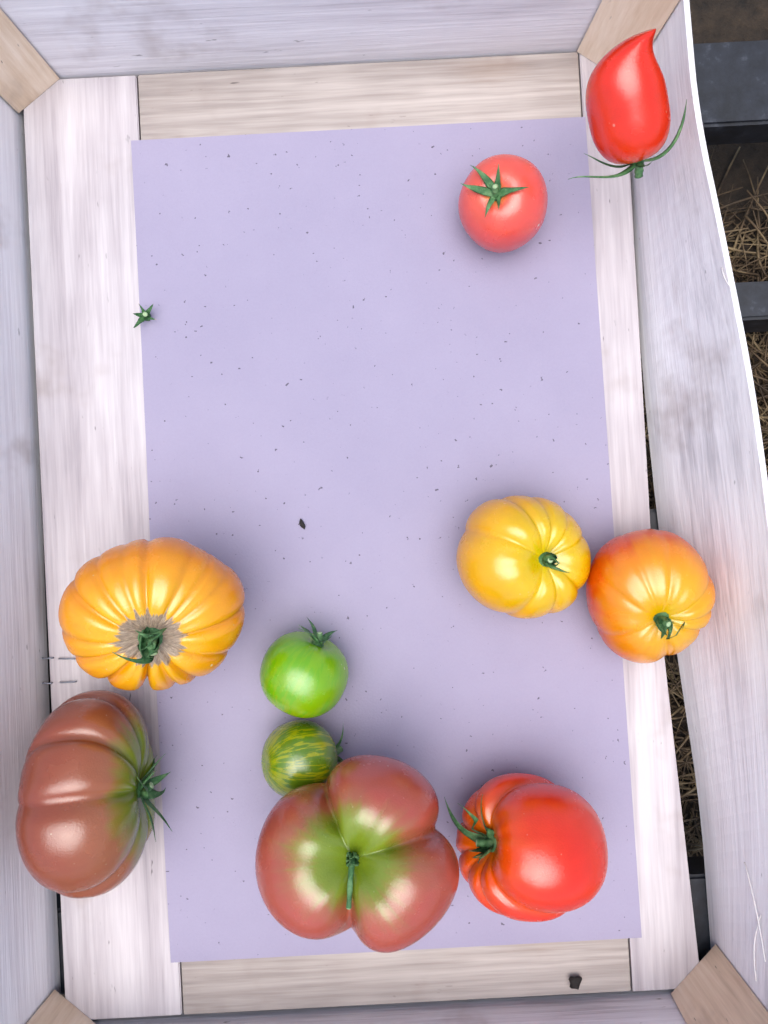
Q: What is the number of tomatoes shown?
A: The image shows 10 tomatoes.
